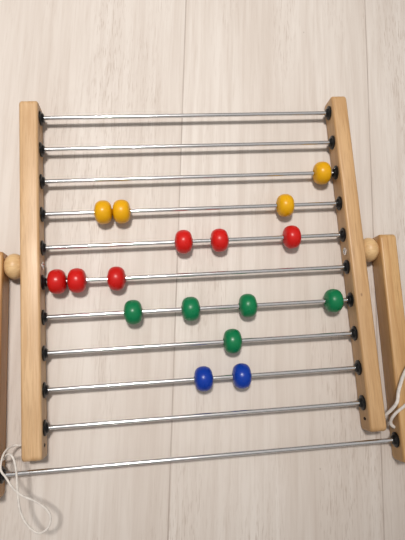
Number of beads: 17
